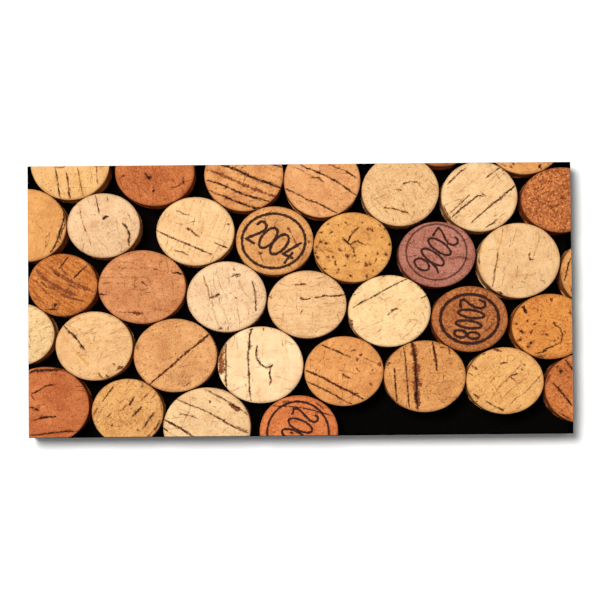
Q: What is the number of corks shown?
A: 36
